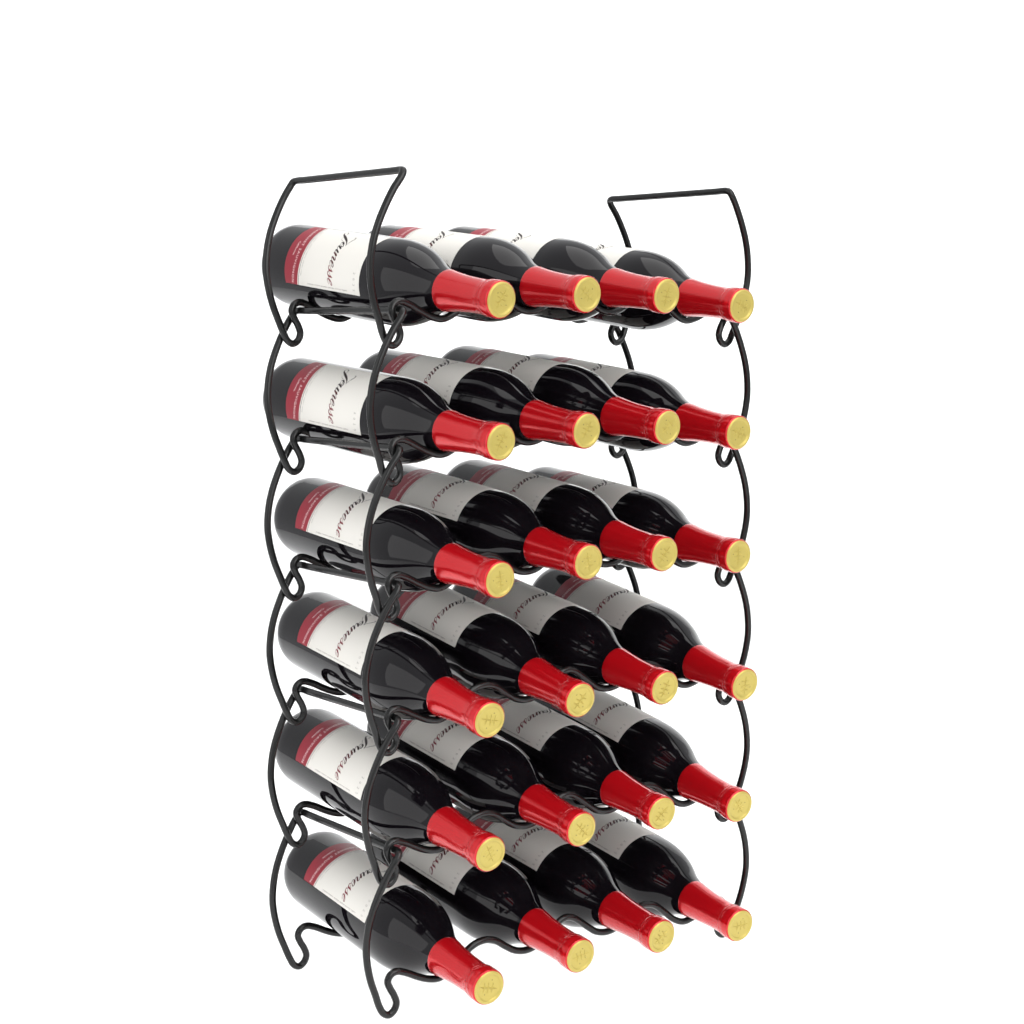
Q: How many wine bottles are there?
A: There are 24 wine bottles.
